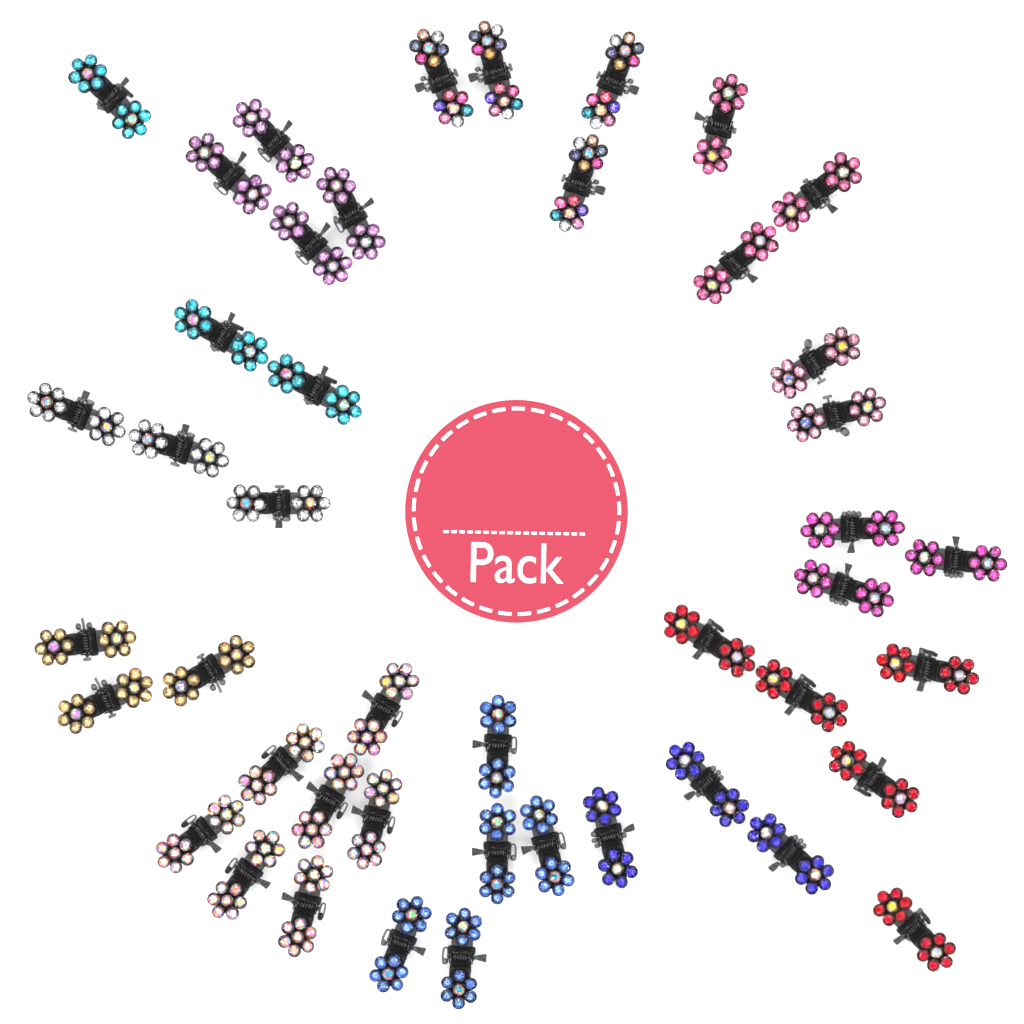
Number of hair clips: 45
